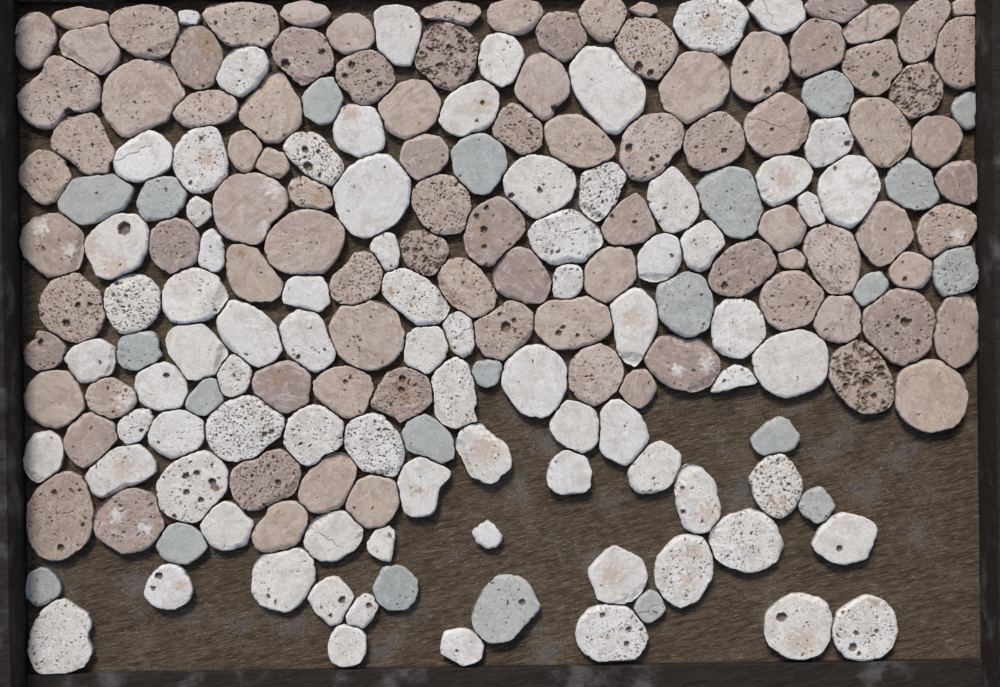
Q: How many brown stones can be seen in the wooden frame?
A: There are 93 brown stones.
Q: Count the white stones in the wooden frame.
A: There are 80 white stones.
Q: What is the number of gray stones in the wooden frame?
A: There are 22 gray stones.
